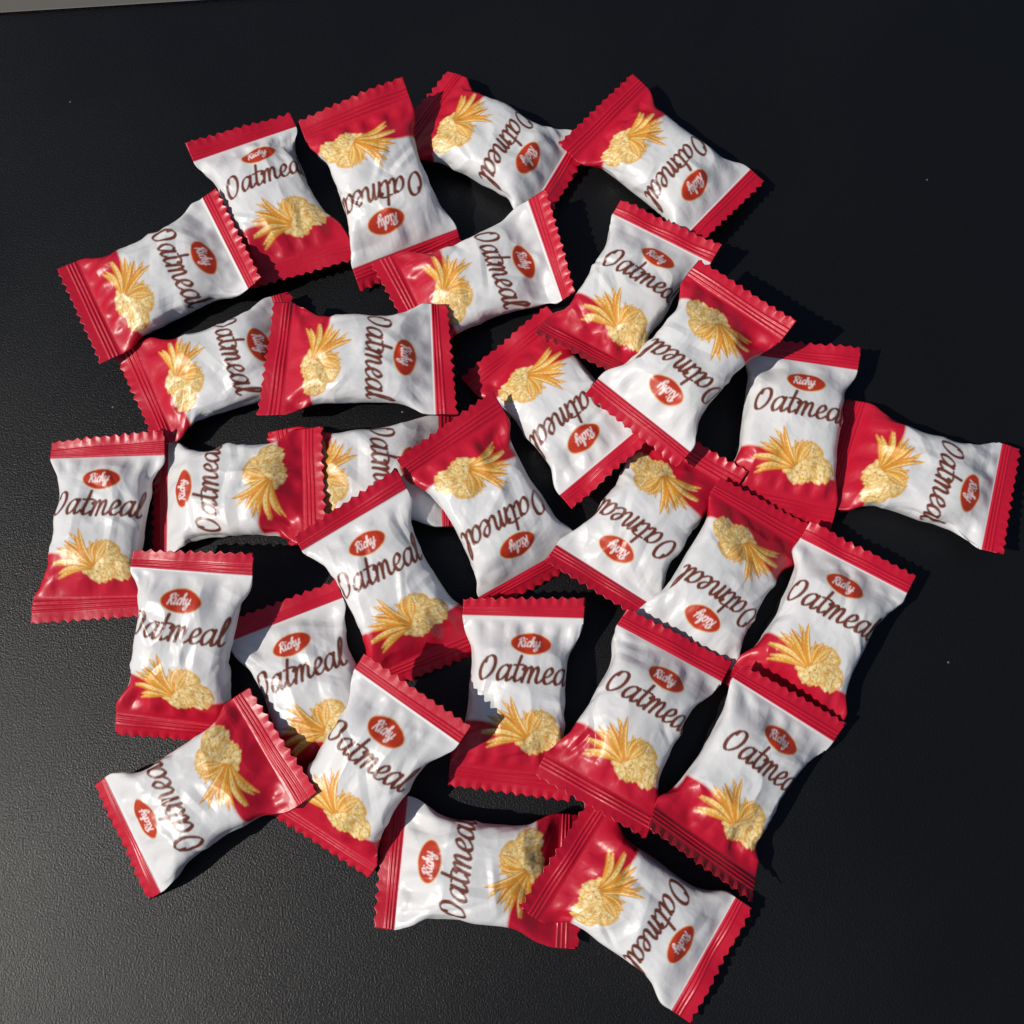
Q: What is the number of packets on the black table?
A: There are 30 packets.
